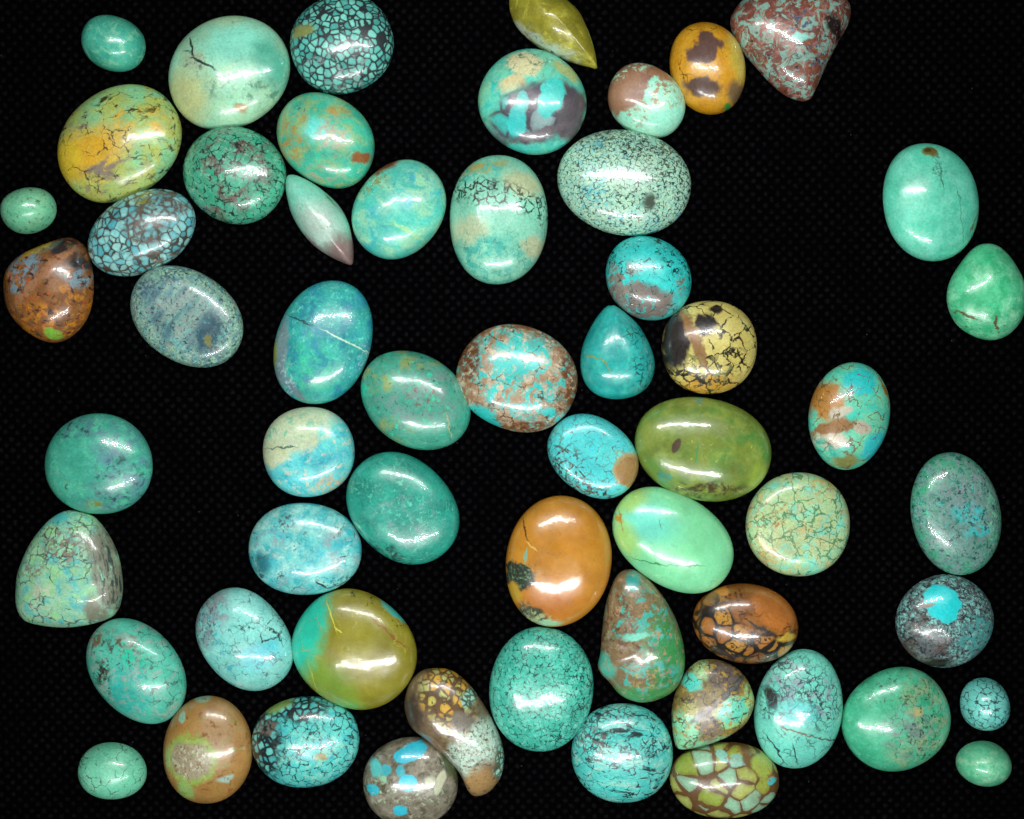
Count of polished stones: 58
